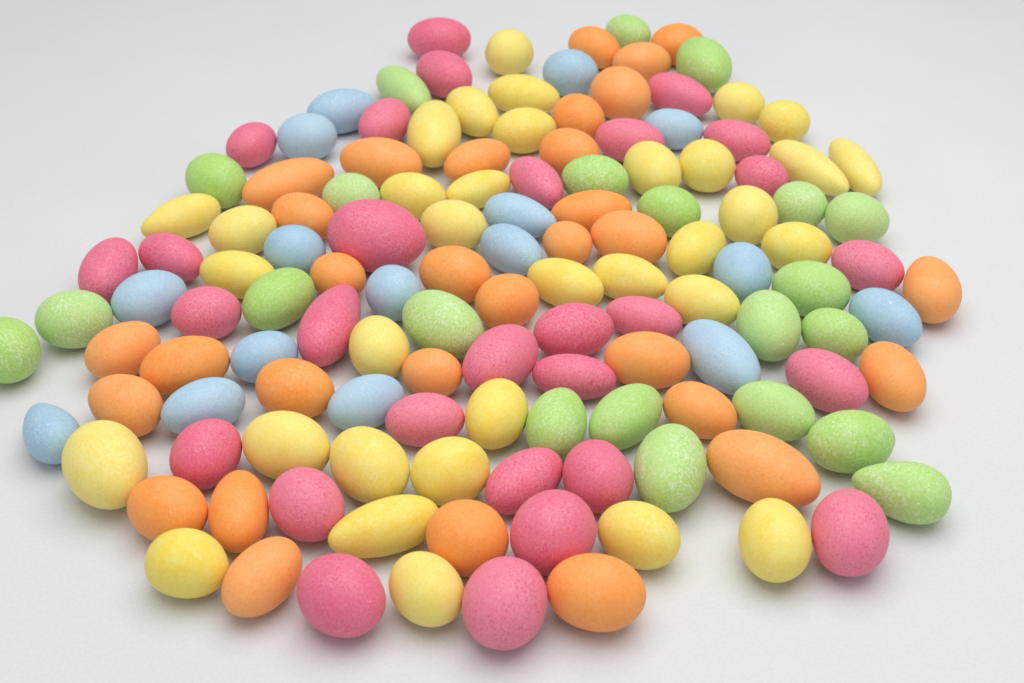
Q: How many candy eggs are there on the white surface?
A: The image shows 132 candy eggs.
